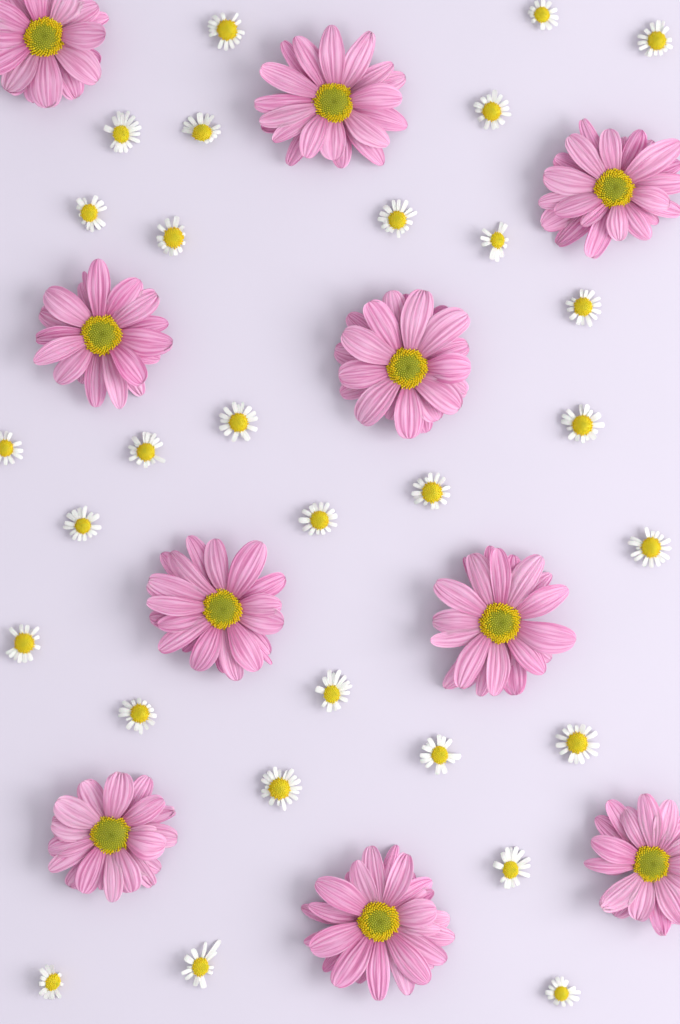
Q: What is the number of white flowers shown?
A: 29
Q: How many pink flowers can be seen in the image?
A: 10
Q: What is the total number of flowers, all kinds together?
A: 39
